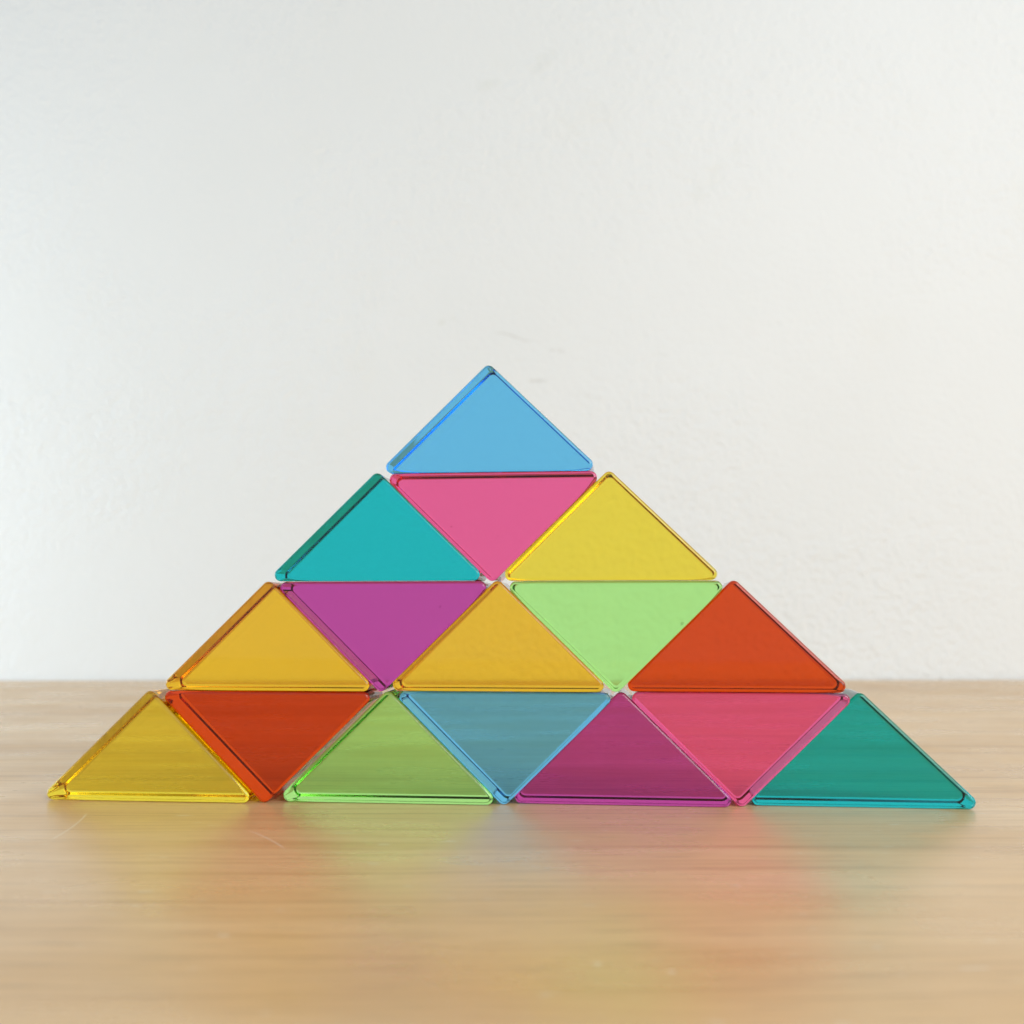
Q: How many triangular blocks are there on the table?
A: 16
